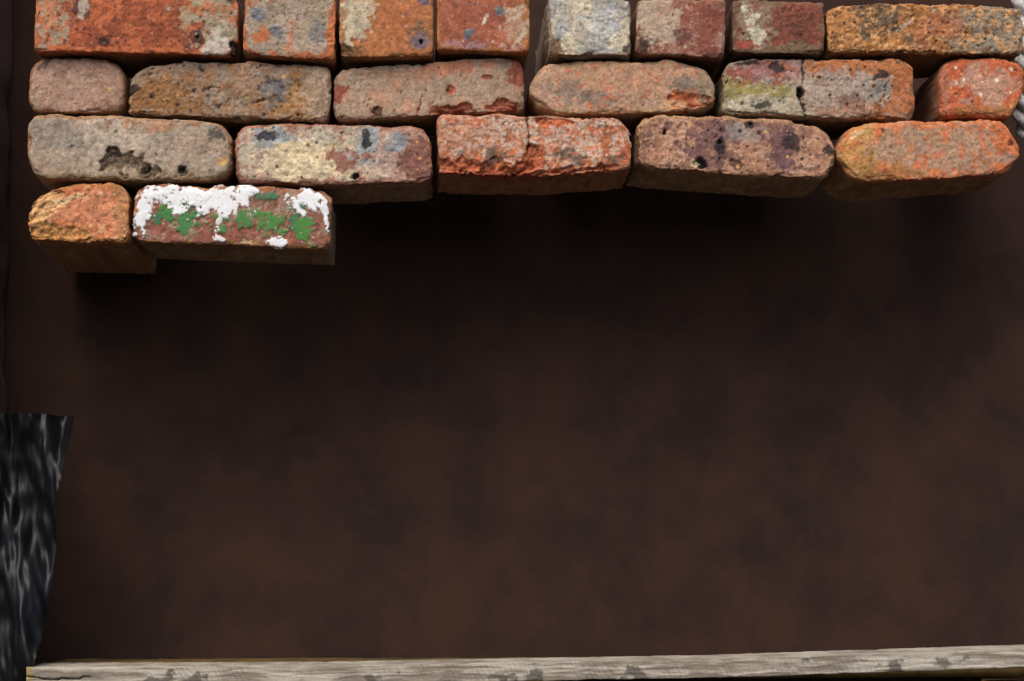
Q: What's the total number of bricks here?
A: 21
